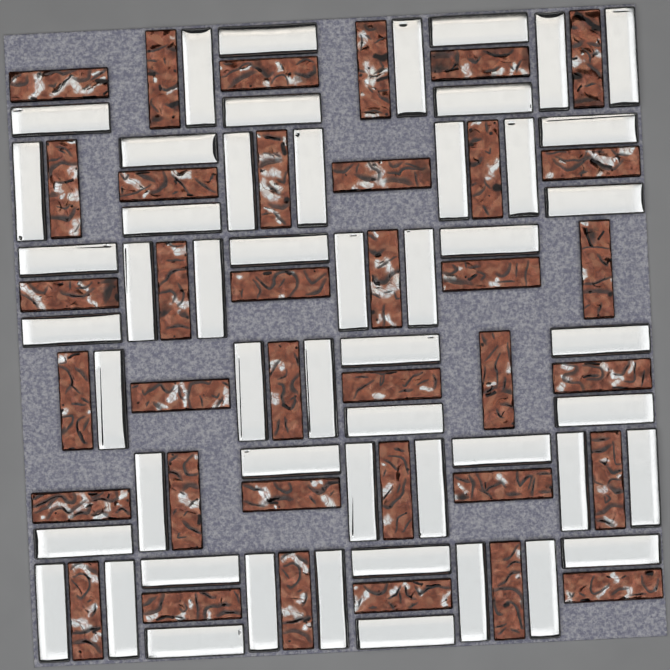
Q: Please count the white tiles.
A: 52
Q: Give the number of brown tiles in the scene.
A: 36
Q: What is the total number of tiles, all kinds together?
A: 88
